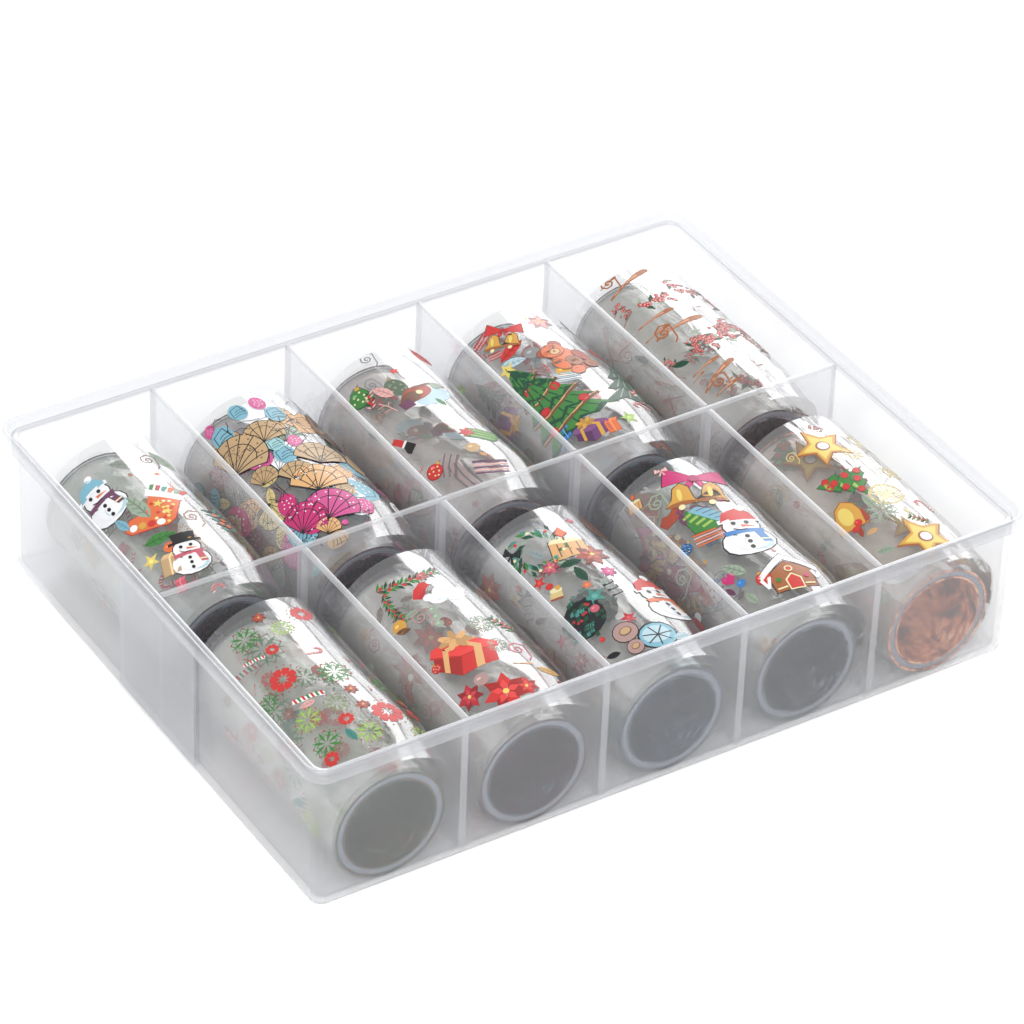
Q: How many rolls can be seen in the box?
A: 10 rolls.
